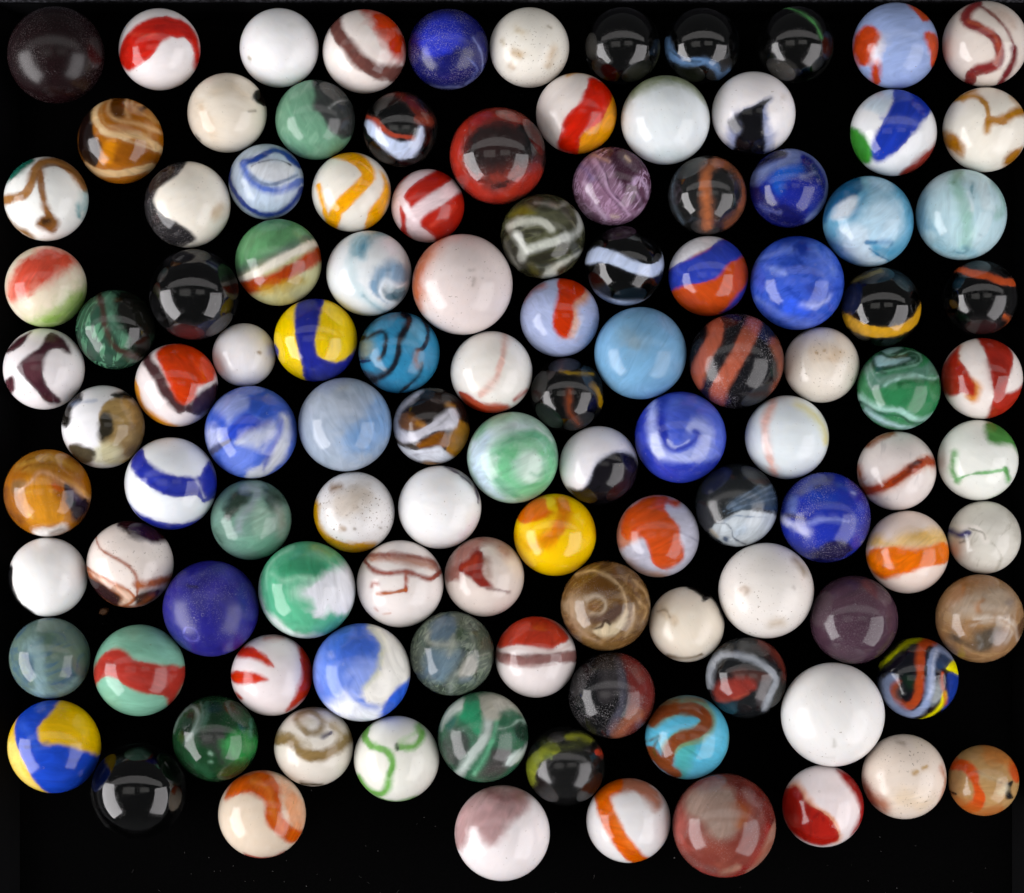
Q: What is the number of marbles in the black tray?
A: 113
